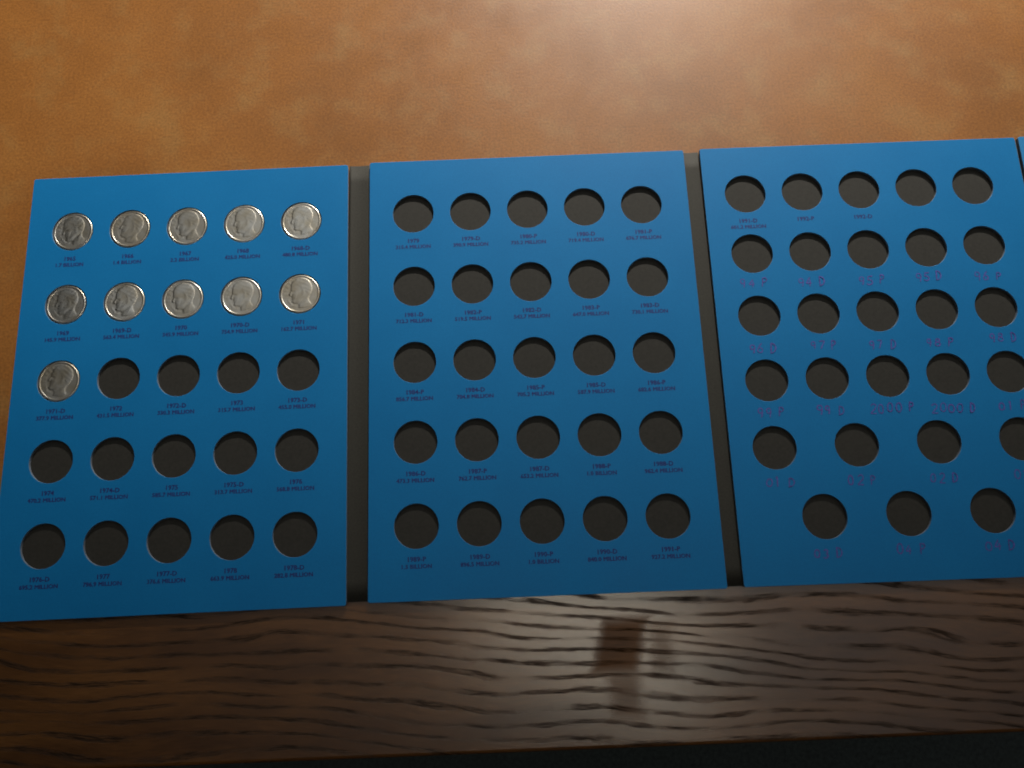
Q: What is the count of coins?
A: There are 11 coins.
